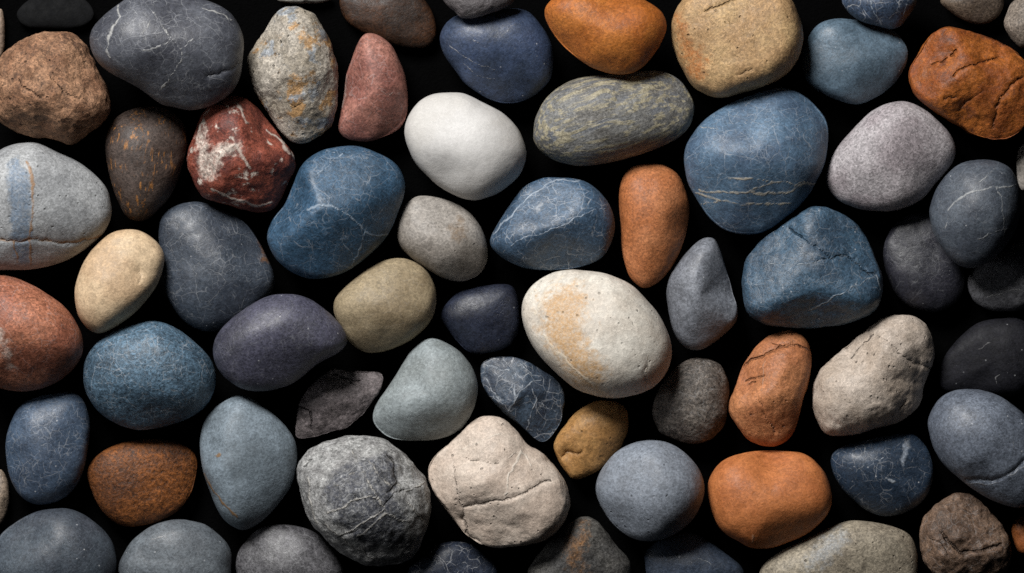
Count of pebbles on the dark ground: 69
